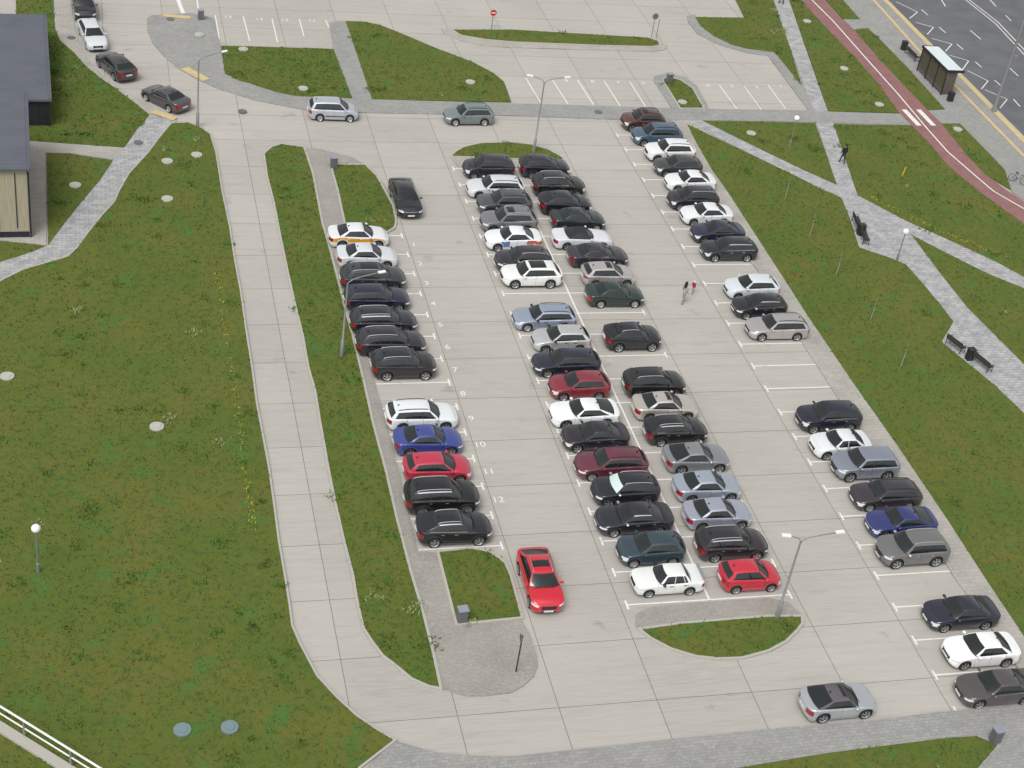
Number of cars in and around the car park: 77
